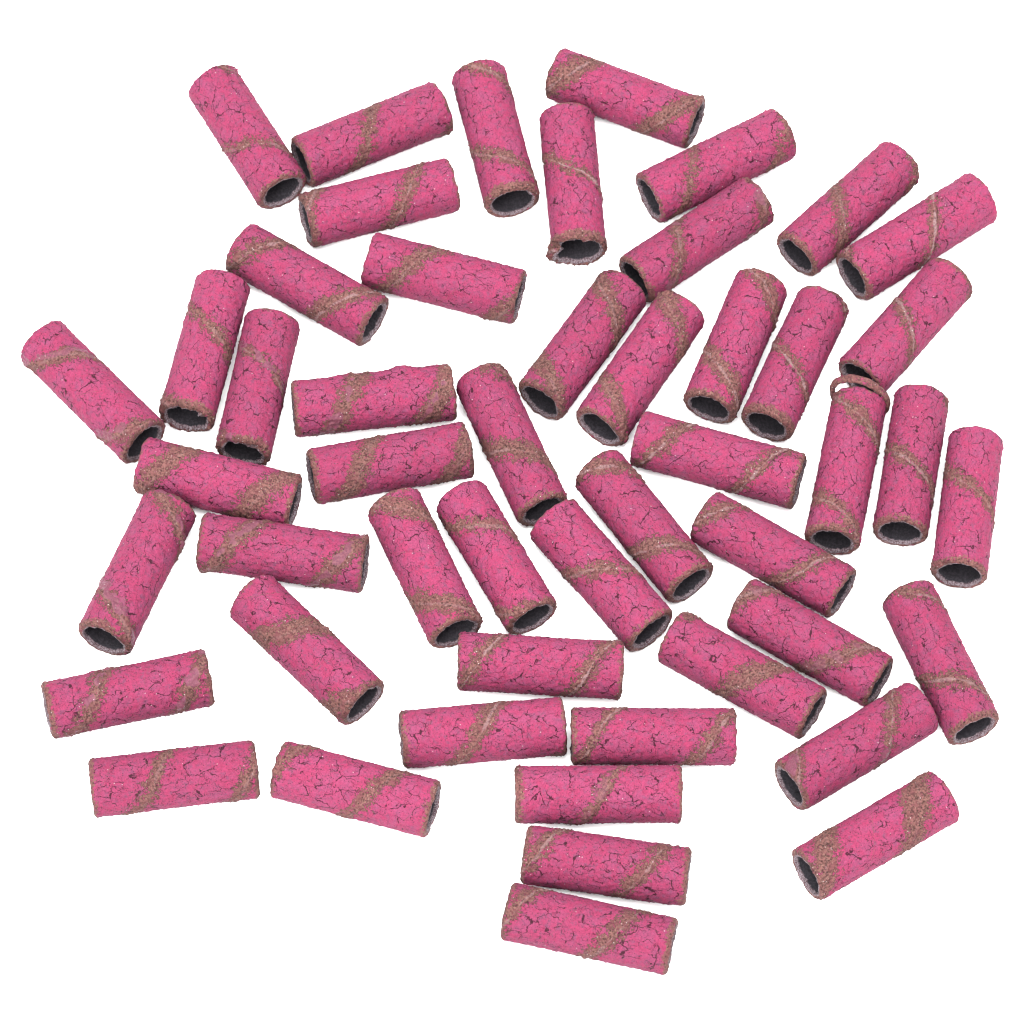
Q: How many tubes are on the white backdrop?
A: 50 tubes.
